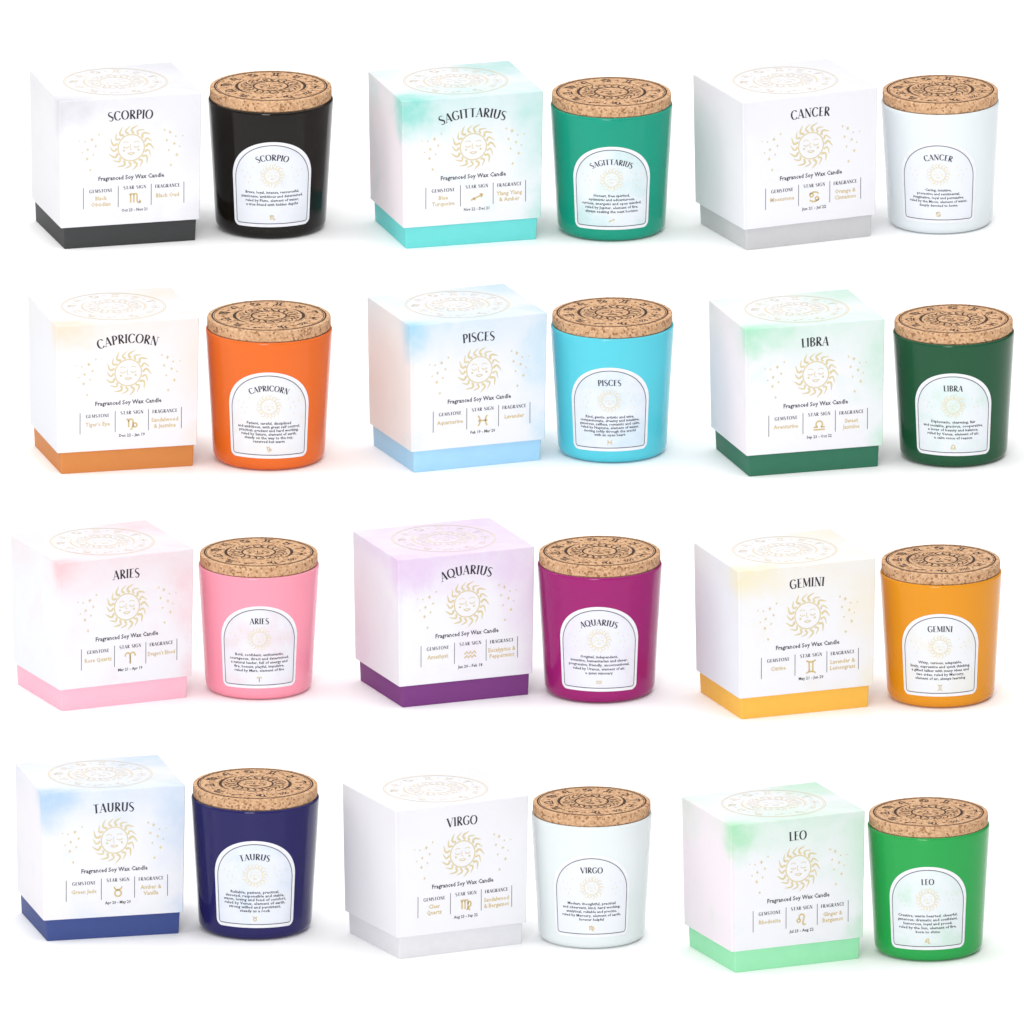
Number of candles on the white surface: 12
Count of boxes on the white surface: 12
